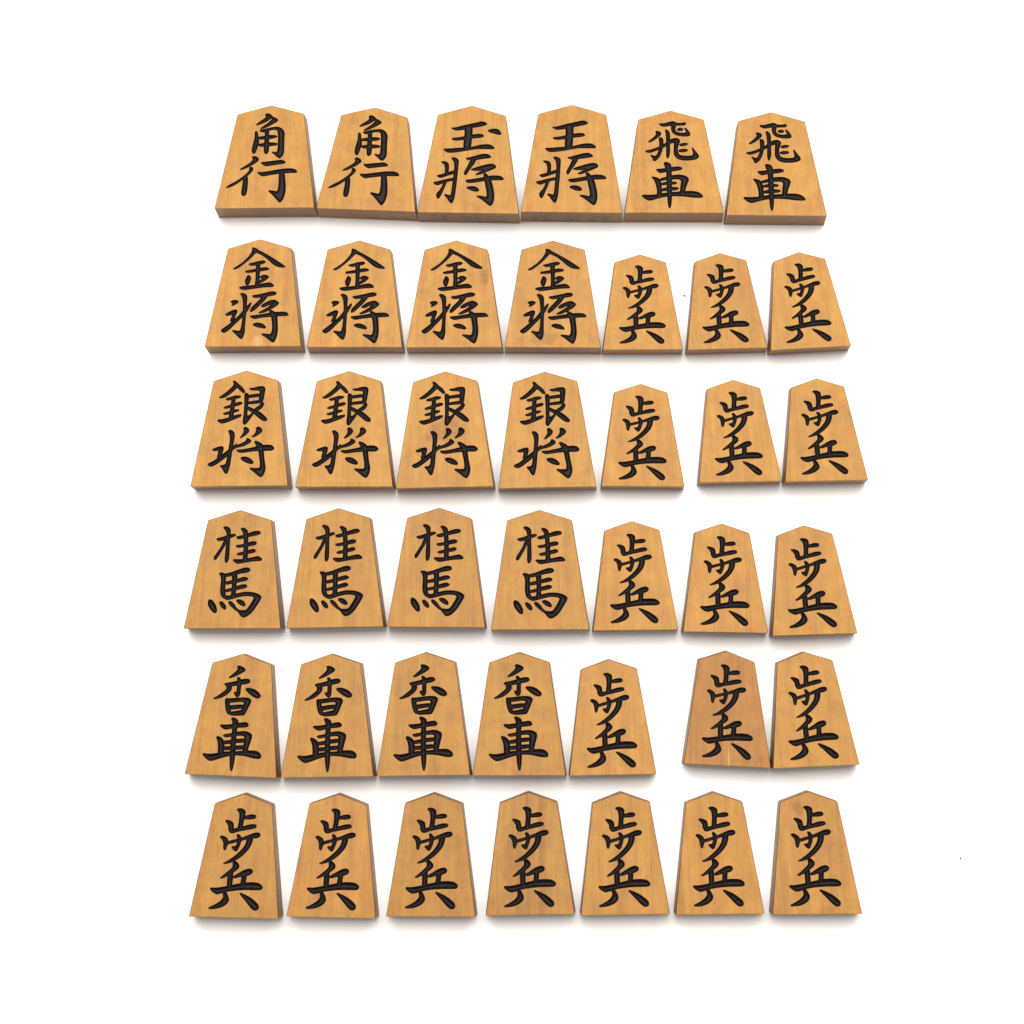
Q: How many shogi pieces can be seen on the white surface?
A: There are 41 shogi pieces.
